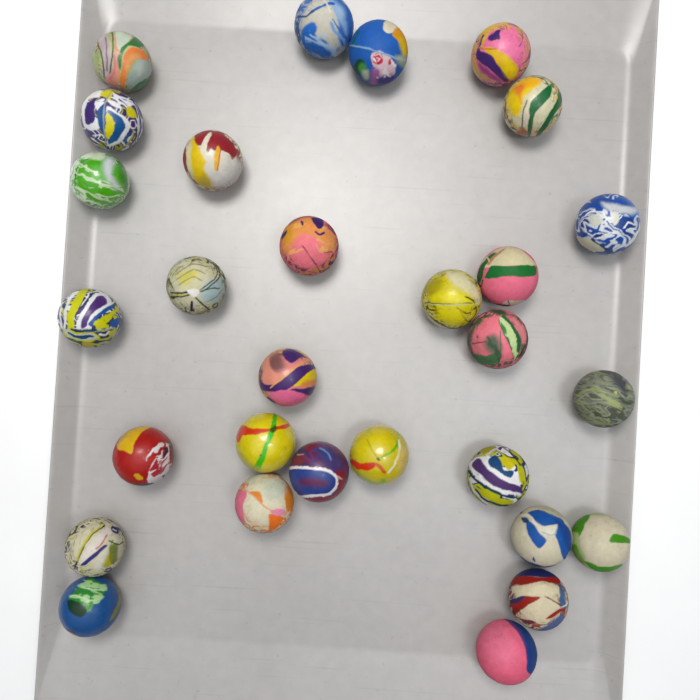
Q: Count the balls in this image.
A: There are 29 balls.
